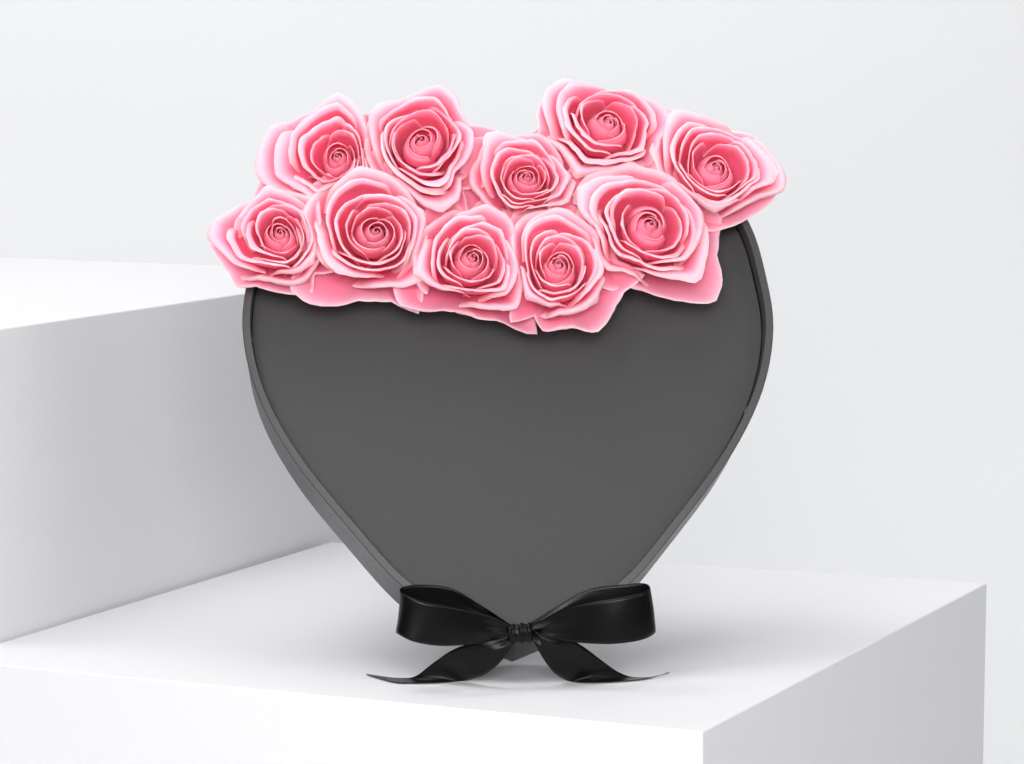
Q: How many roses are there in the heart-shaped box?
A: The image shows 10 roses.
